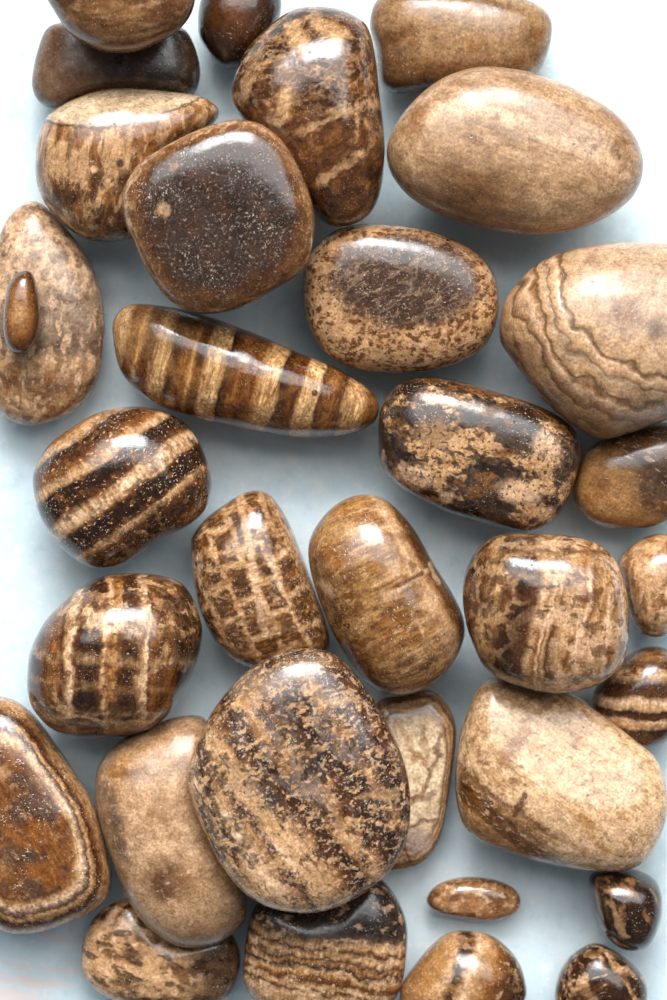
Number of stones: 33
